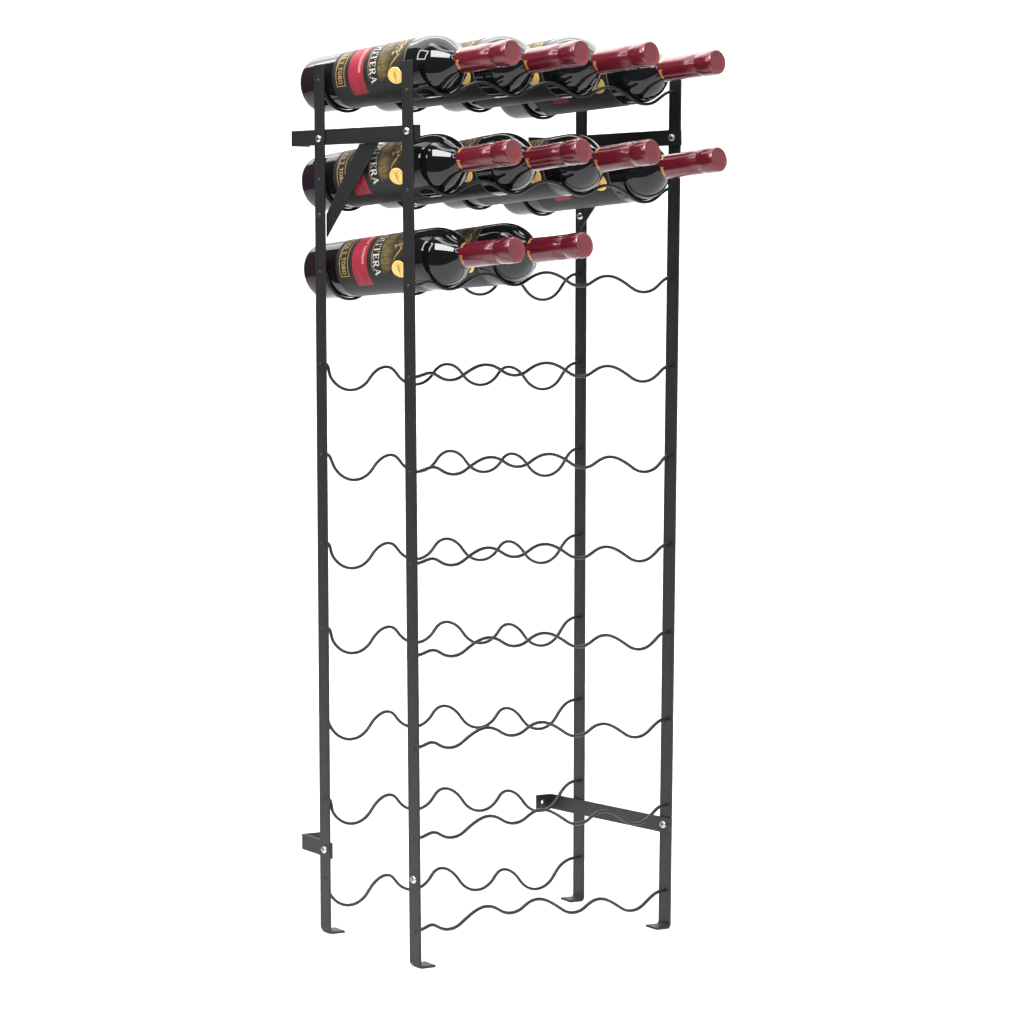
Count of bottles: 10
